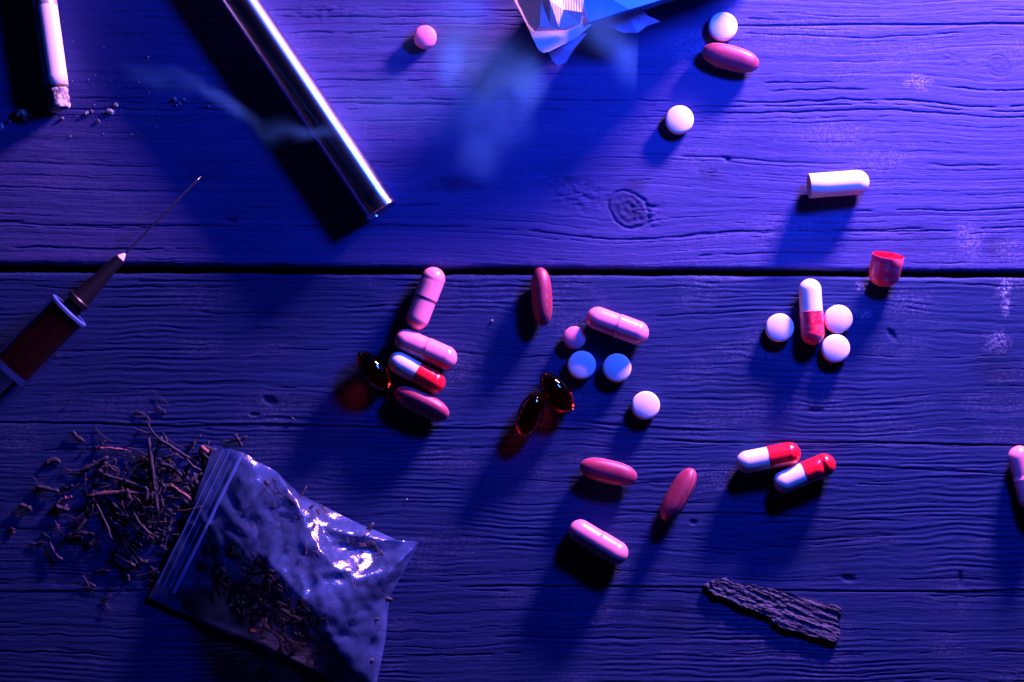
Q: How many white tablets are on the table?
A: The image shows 8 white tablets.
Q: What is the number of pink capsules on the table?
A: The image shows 5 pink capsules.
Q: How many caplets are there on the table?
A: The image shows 5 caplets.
